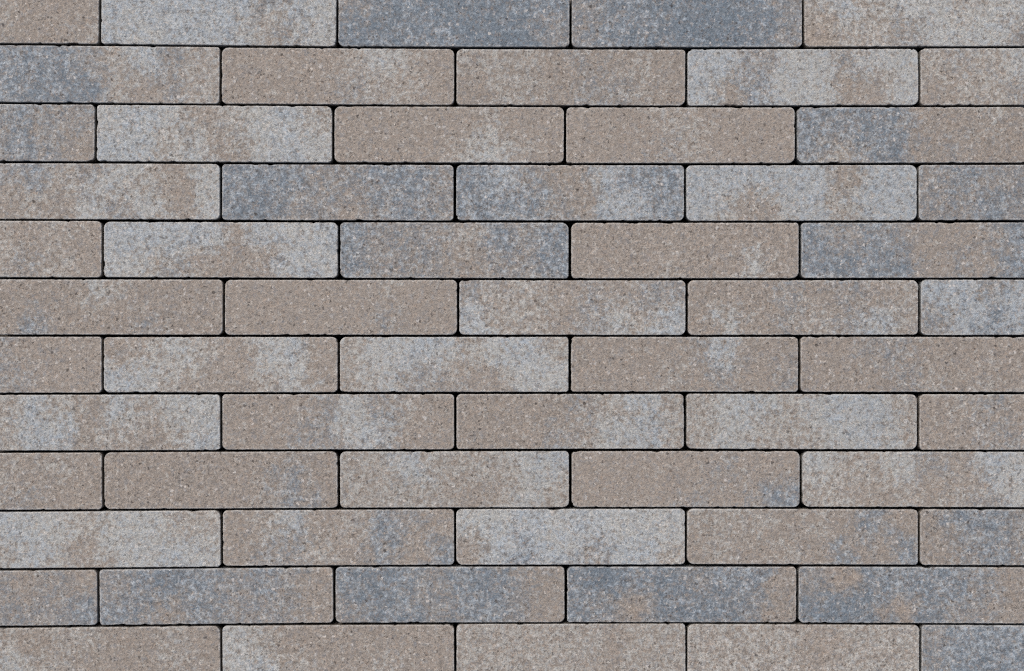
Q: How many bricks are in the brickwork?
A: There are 60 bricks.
